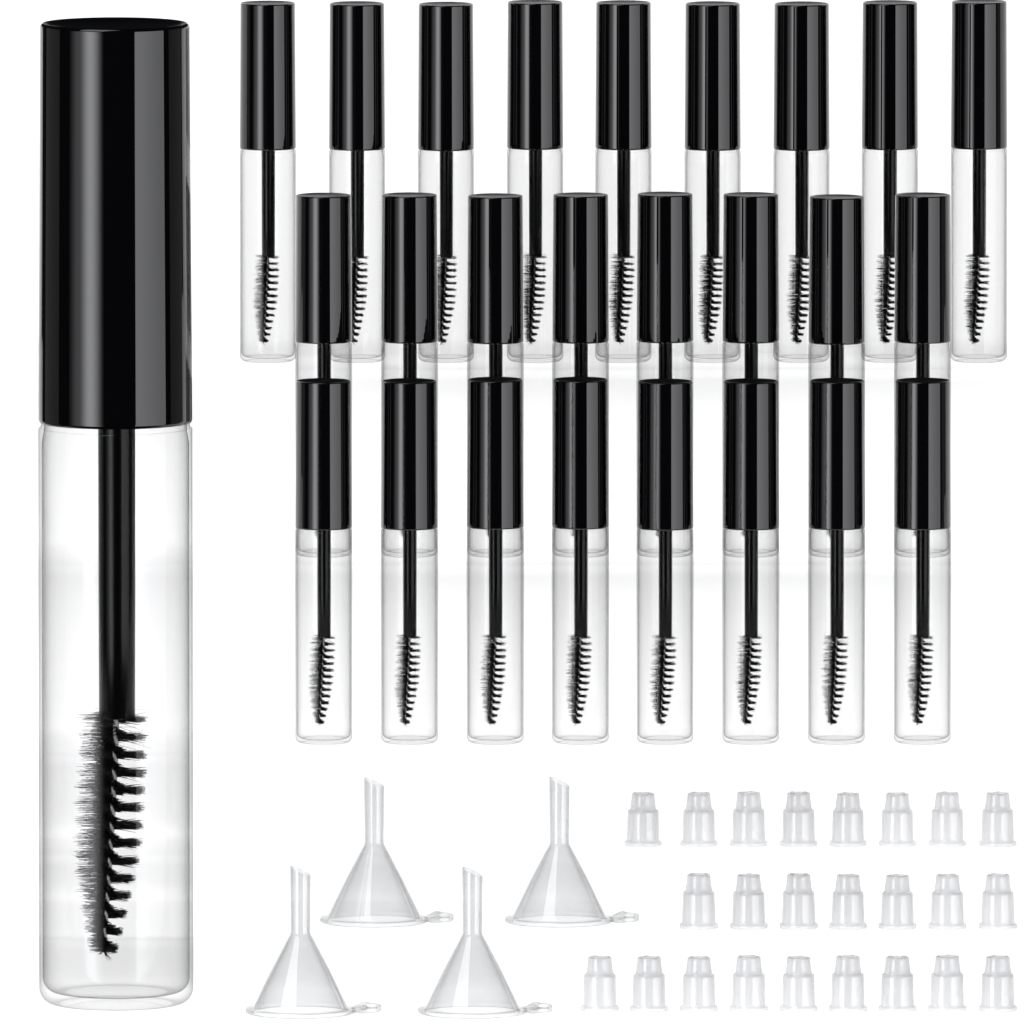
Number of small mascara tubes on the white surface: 25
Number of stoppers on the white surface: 24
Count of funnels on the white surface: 4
